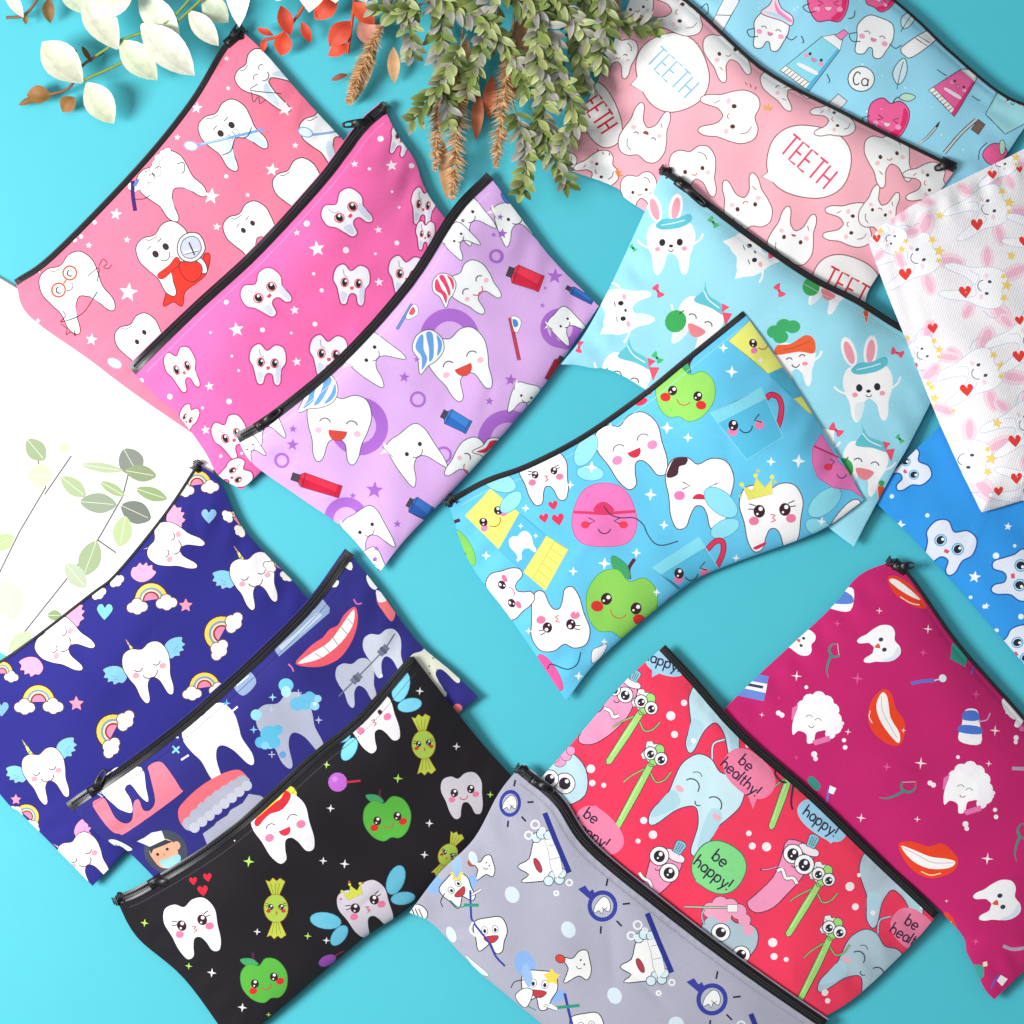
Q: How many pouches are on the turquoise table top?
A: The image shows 15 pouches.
